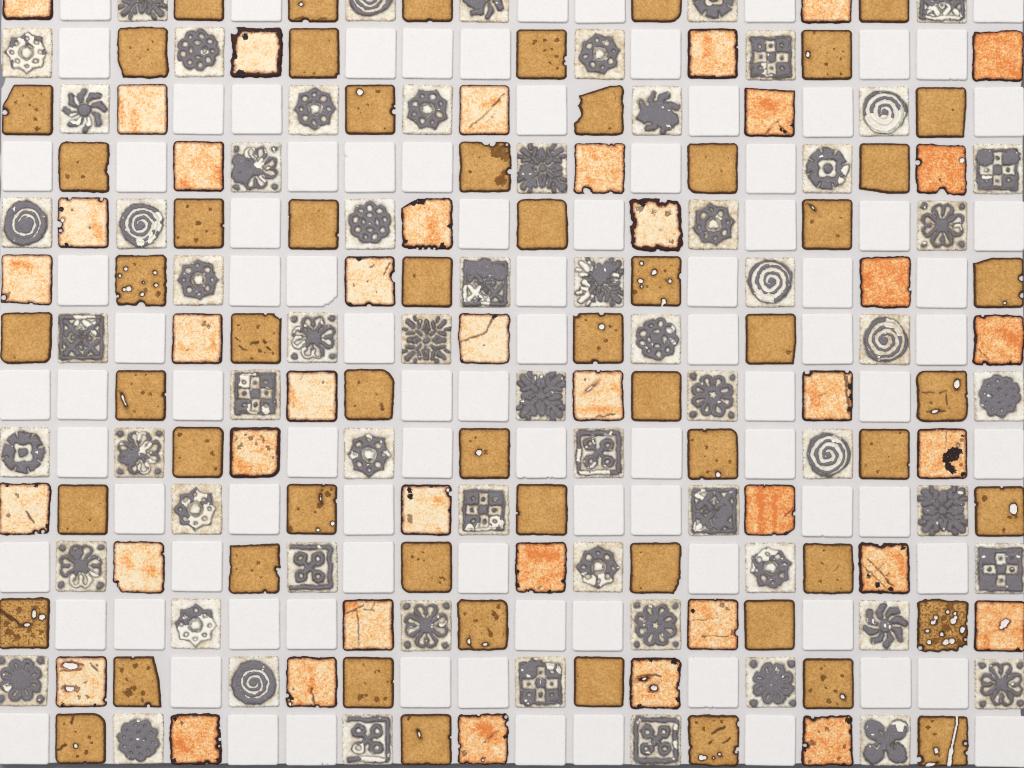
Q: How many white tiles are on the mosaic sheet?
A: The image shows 92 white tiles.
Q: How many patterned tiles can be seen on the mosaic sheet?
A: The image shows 63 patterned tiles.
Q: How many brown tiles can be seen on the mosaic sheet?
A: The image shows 57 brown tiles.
